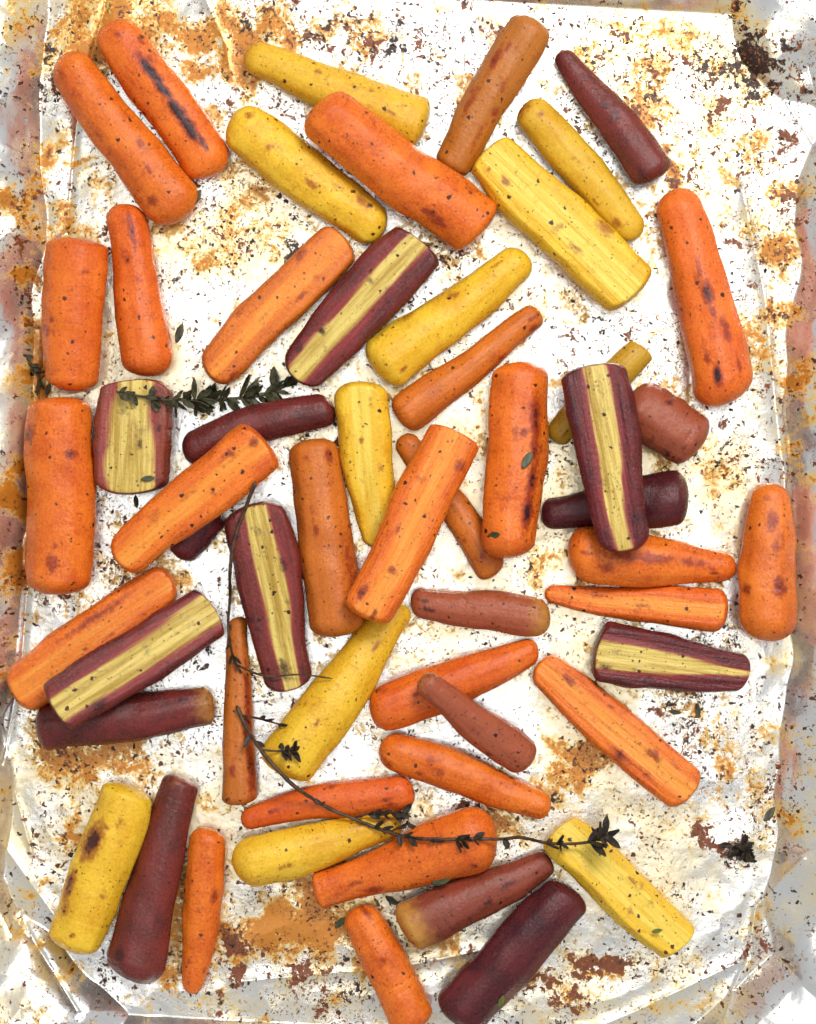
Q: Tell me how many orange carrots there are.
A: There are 27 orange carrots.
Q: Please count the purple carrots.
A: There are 17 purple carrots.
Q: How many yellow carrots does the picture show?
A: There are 11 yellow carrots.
